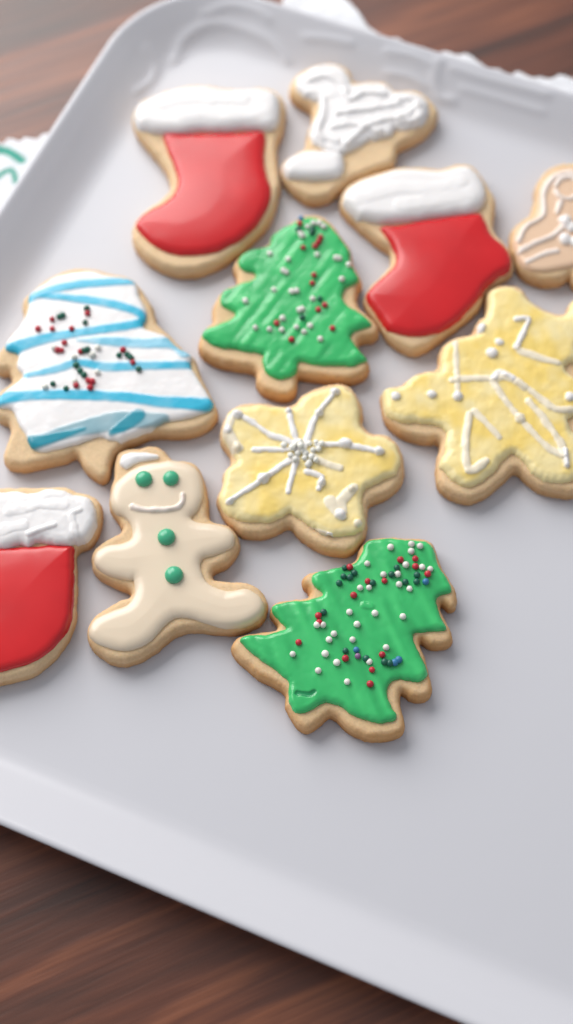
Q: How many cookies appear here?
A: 11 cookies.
